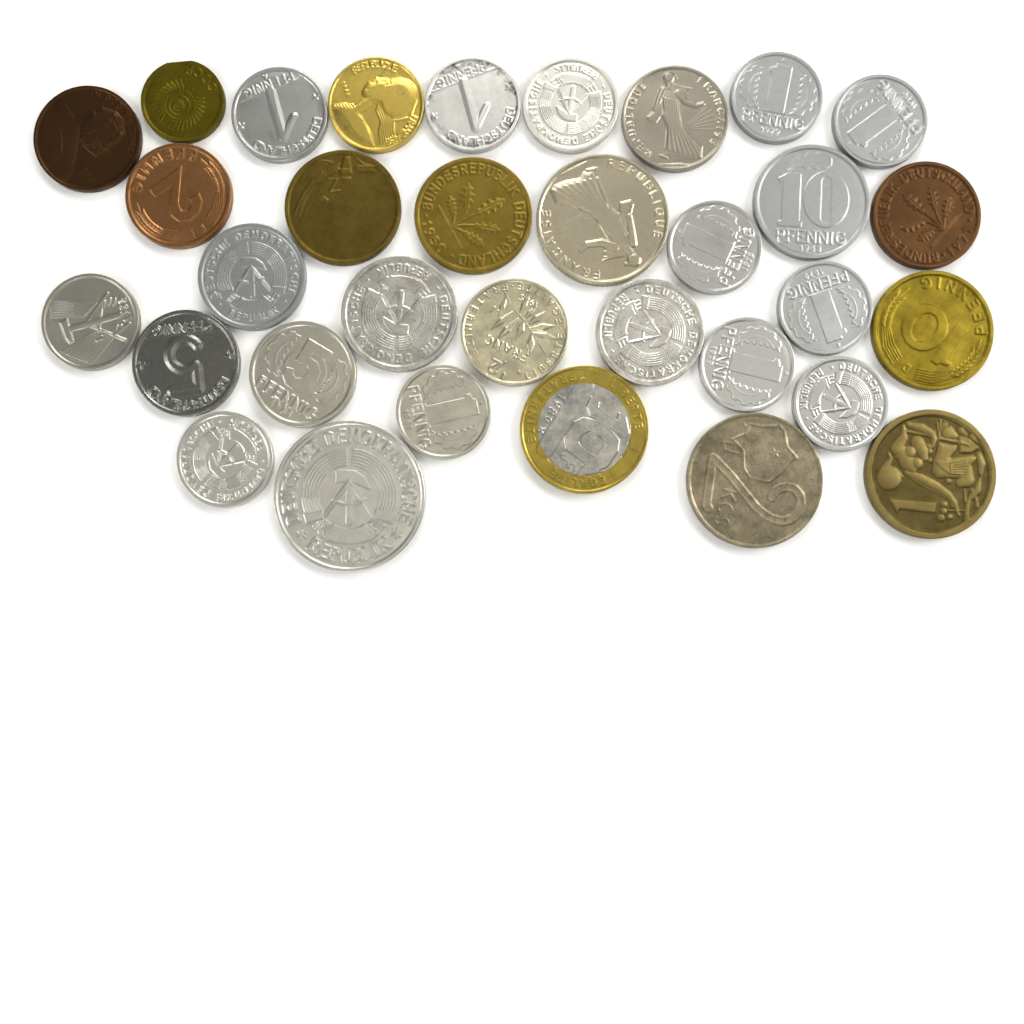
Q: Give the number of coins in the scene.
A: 33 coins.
